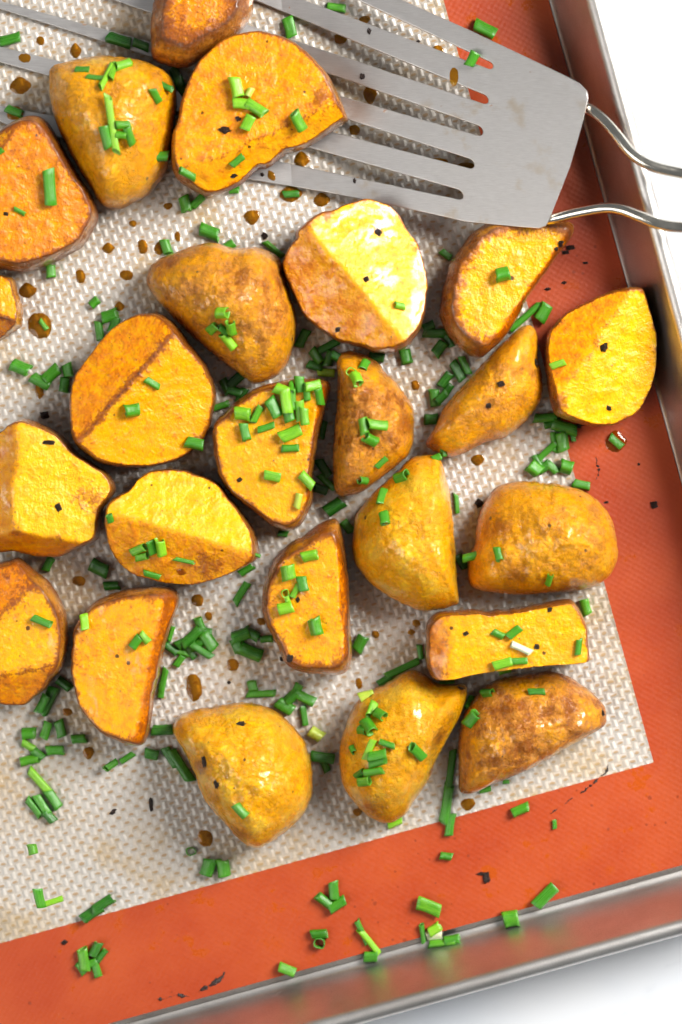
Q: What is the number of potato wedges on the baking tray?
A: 24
